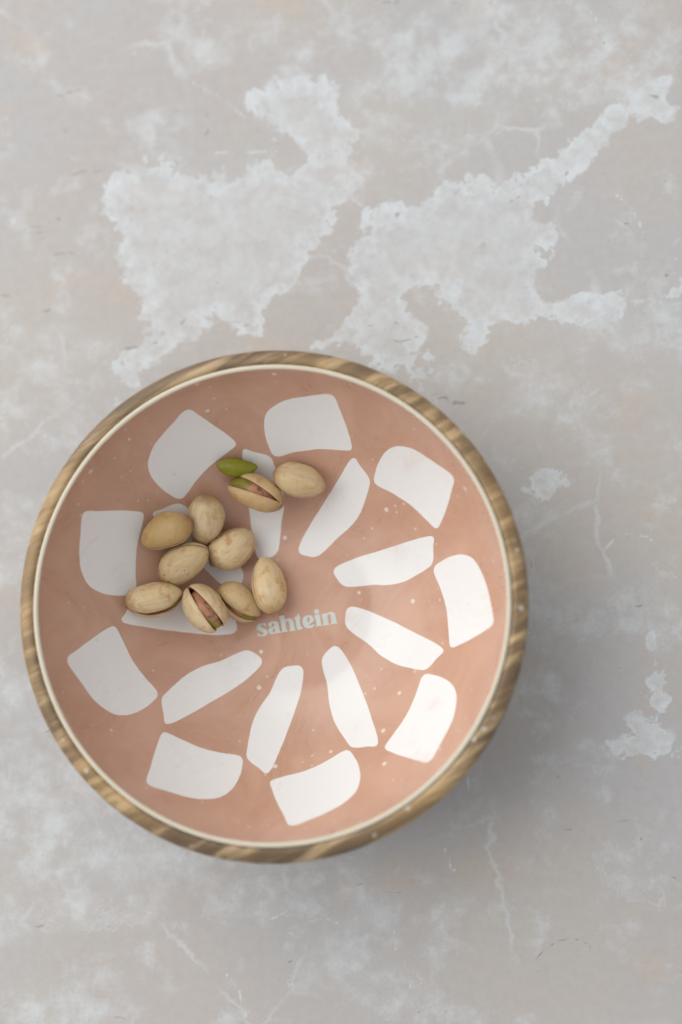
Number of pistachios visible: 10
